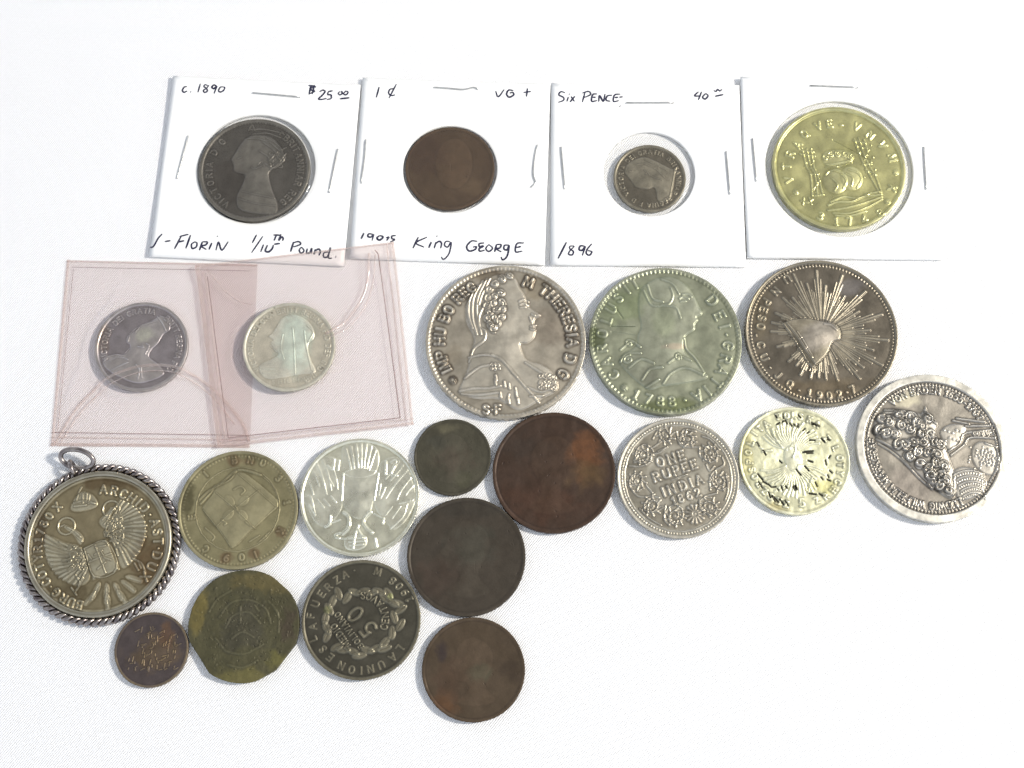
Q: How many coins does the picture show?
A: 22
